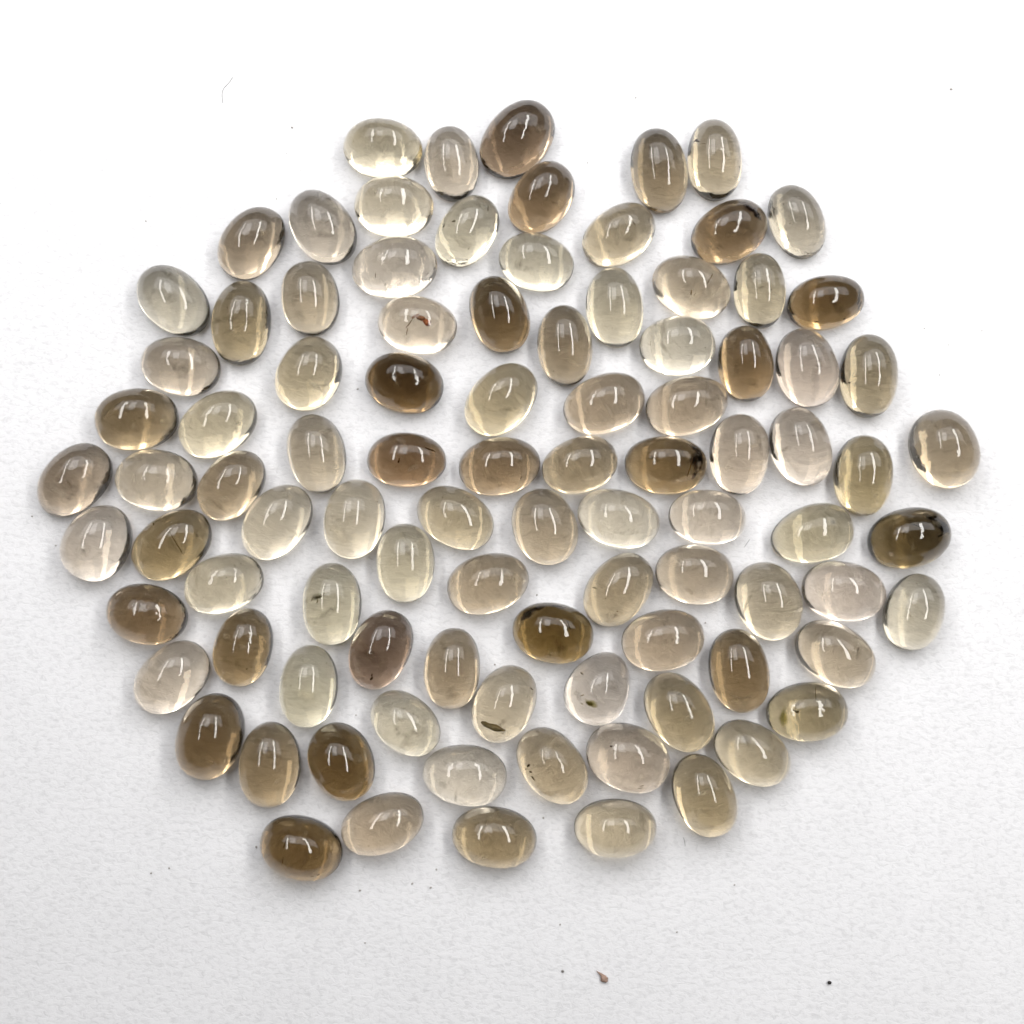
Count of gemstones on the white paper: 95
